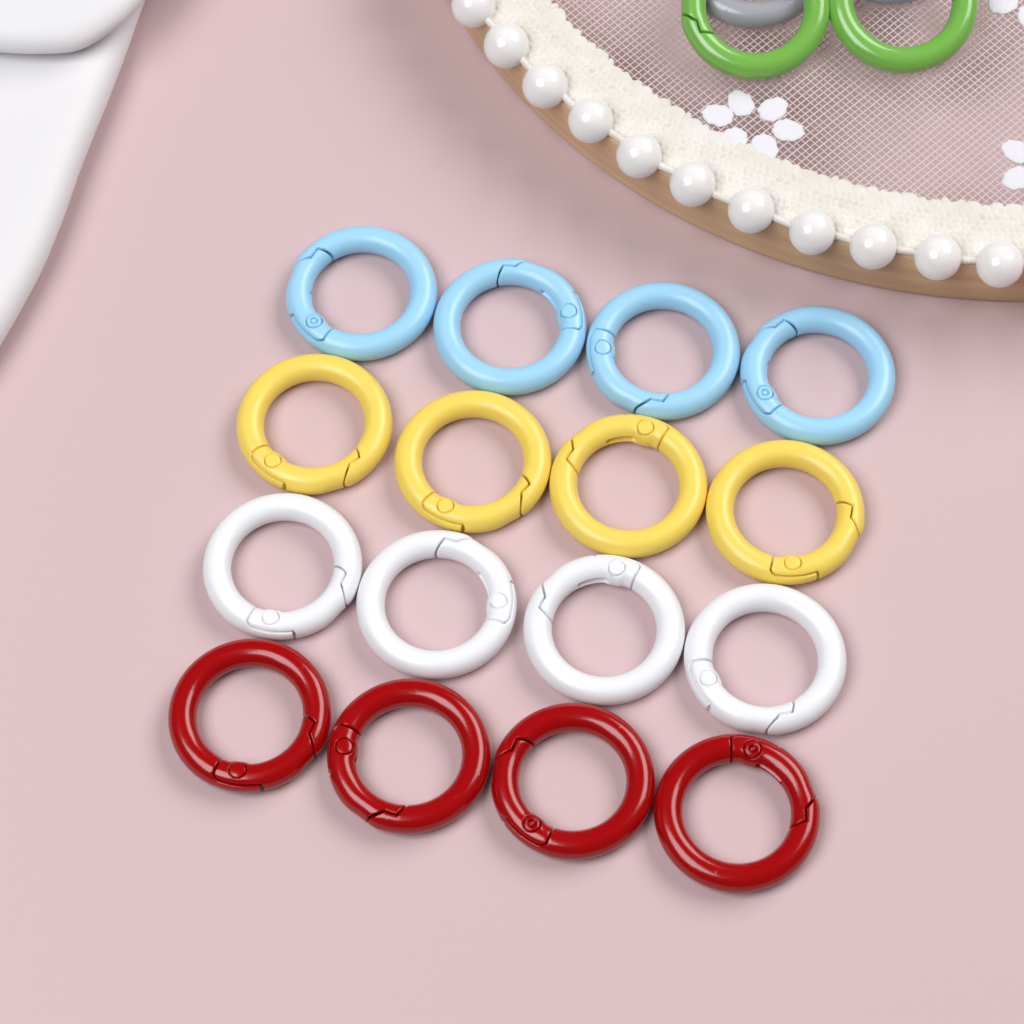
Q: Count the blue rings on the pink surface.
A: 4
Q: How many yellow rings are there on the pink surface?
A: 4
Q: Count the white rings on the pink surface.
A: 4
